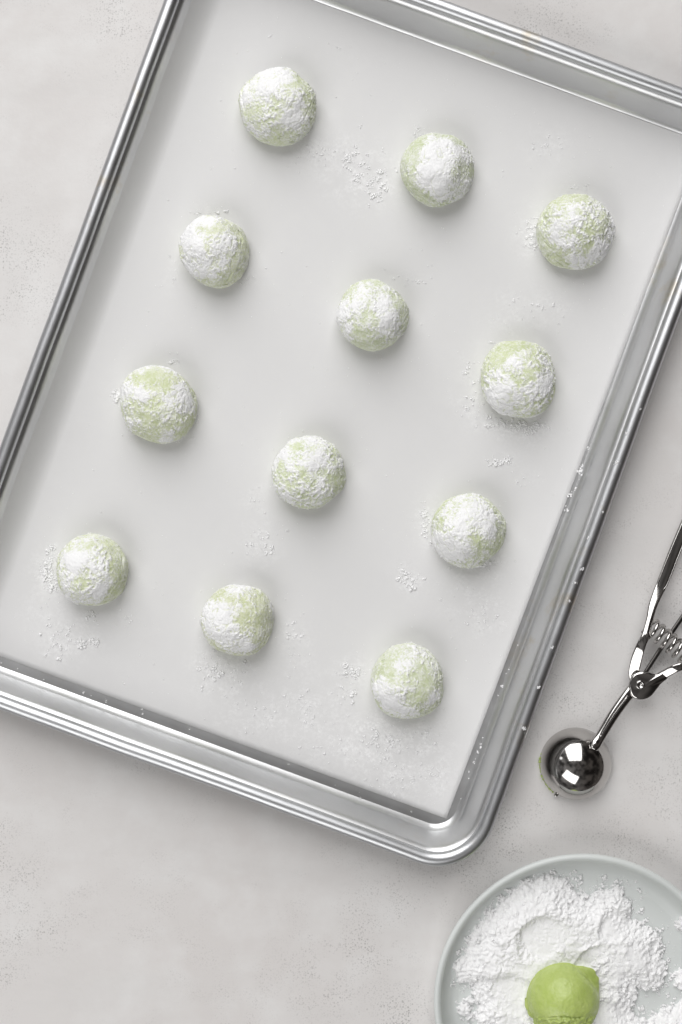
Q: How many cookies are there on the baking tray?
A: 12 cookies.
